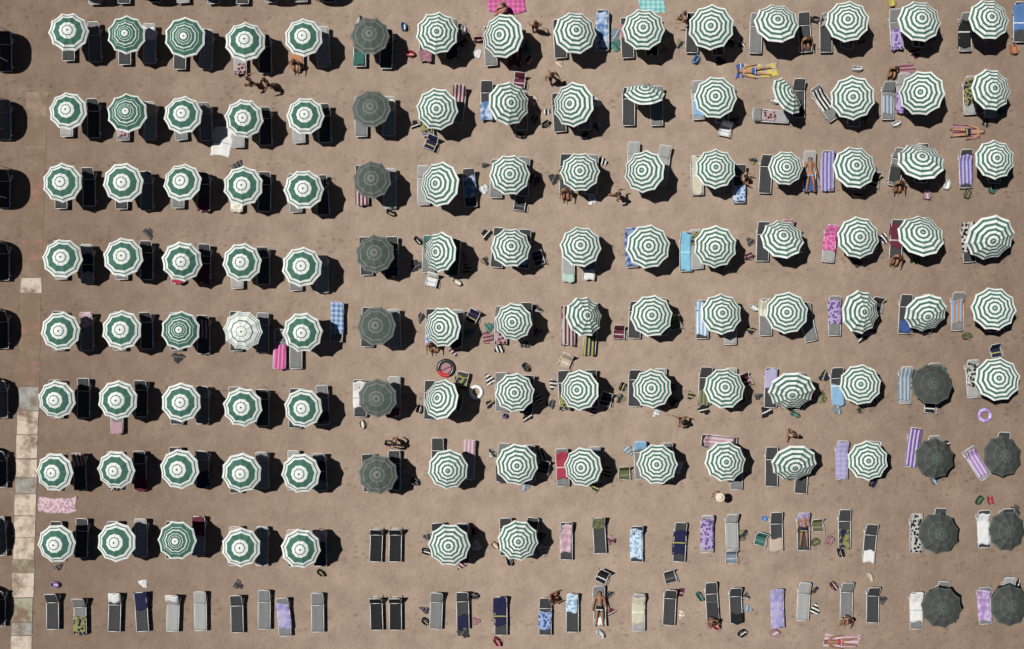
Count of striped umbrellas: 102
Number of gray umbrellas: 14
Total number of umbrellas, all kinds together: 116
